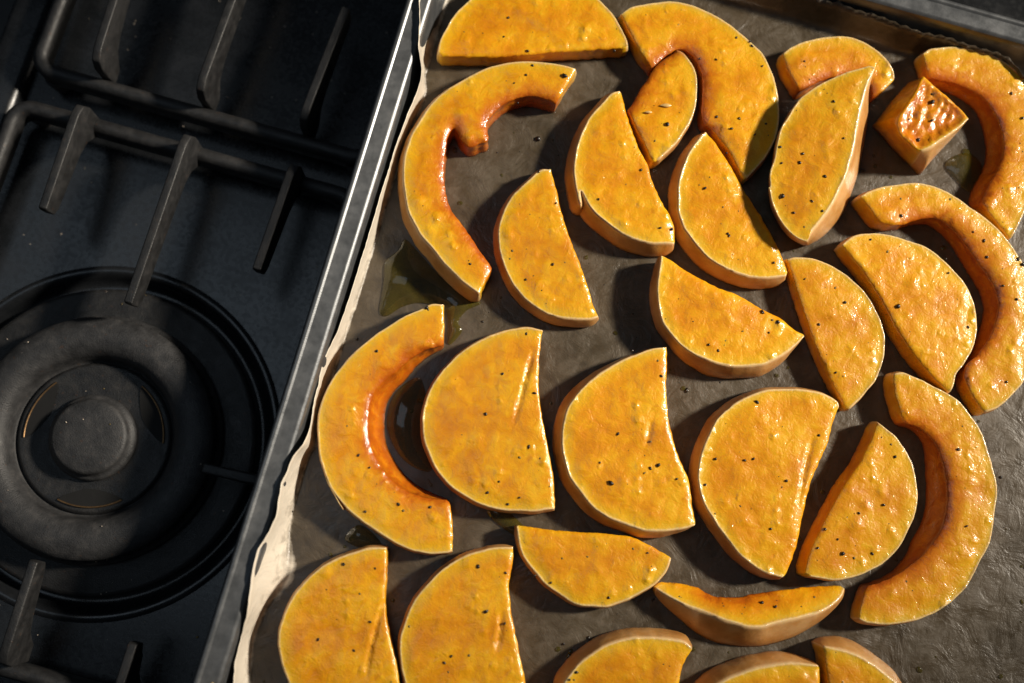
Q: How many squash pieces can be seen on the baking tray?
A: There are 28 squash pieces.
